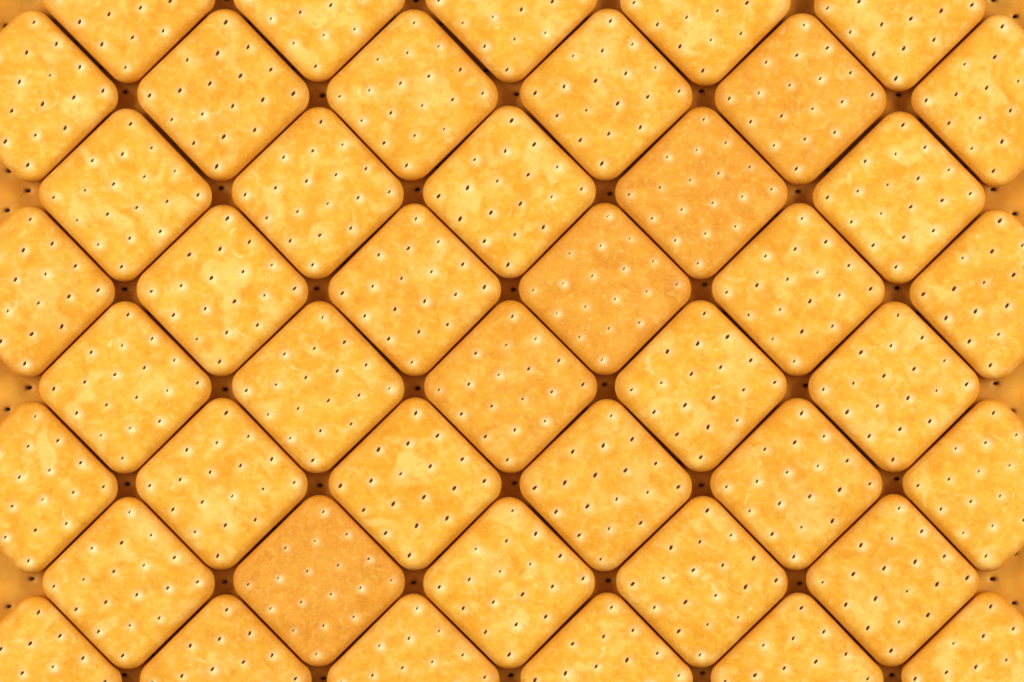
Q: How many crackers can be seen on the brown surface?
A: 44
